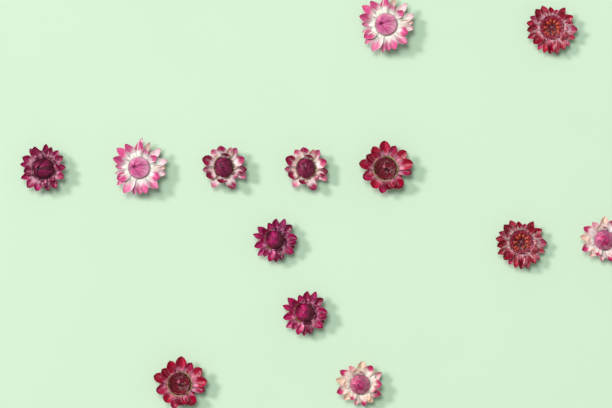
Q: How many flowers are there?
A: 13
